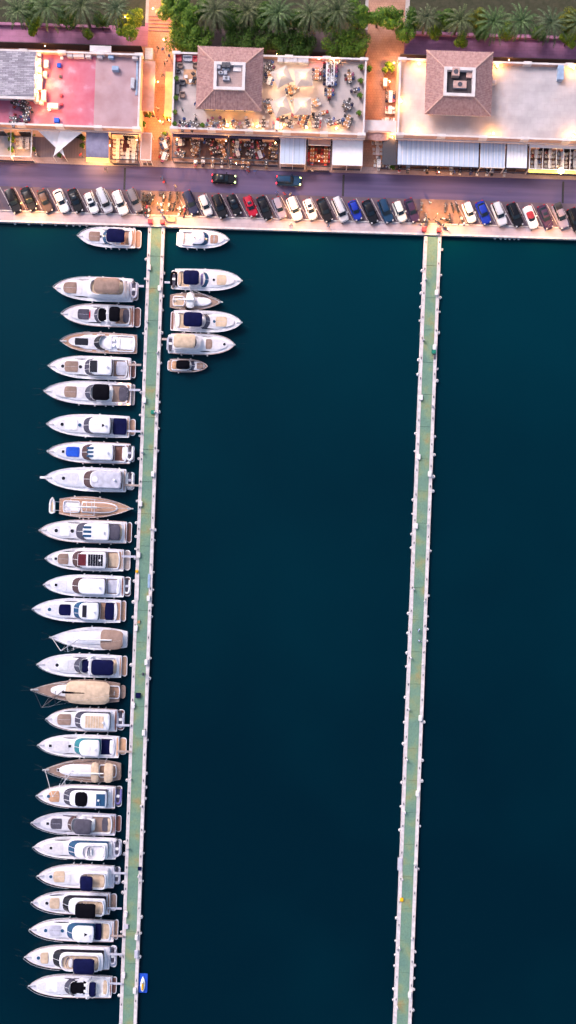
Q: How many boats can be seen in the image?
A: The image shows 34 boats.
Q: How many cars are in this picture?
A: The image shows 35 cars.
